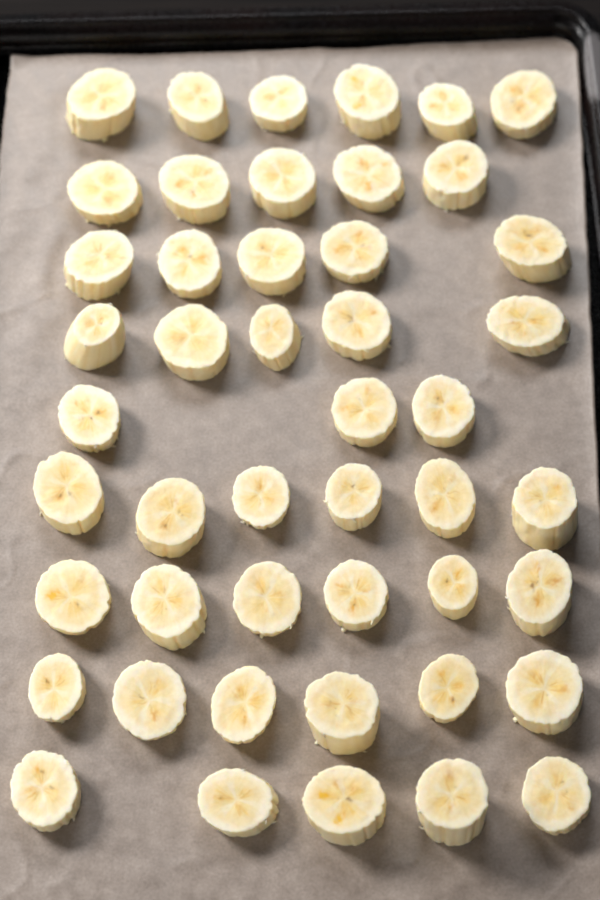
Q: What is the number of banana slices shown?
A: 47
